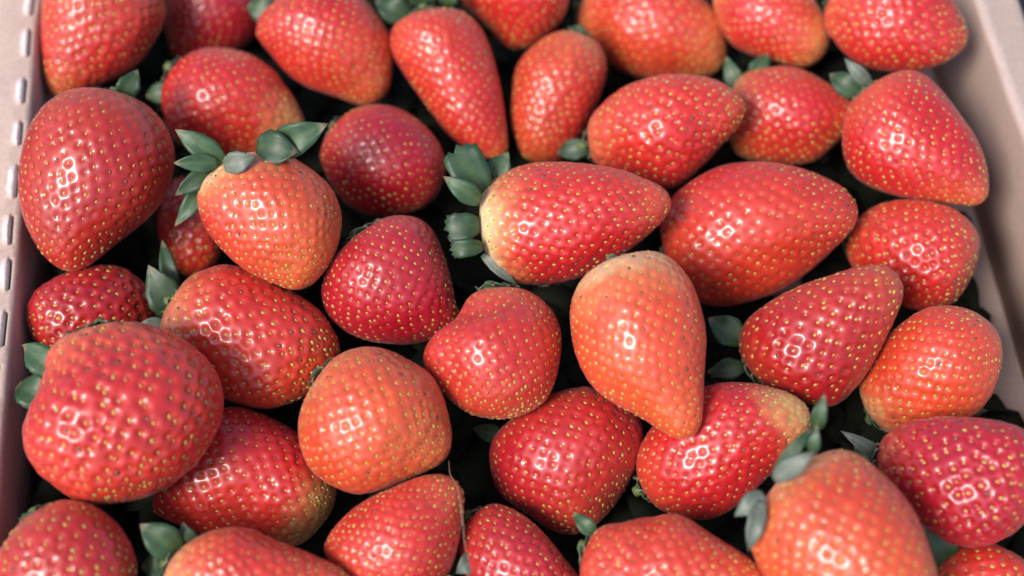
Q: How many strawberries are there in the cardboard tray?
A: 40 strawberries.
